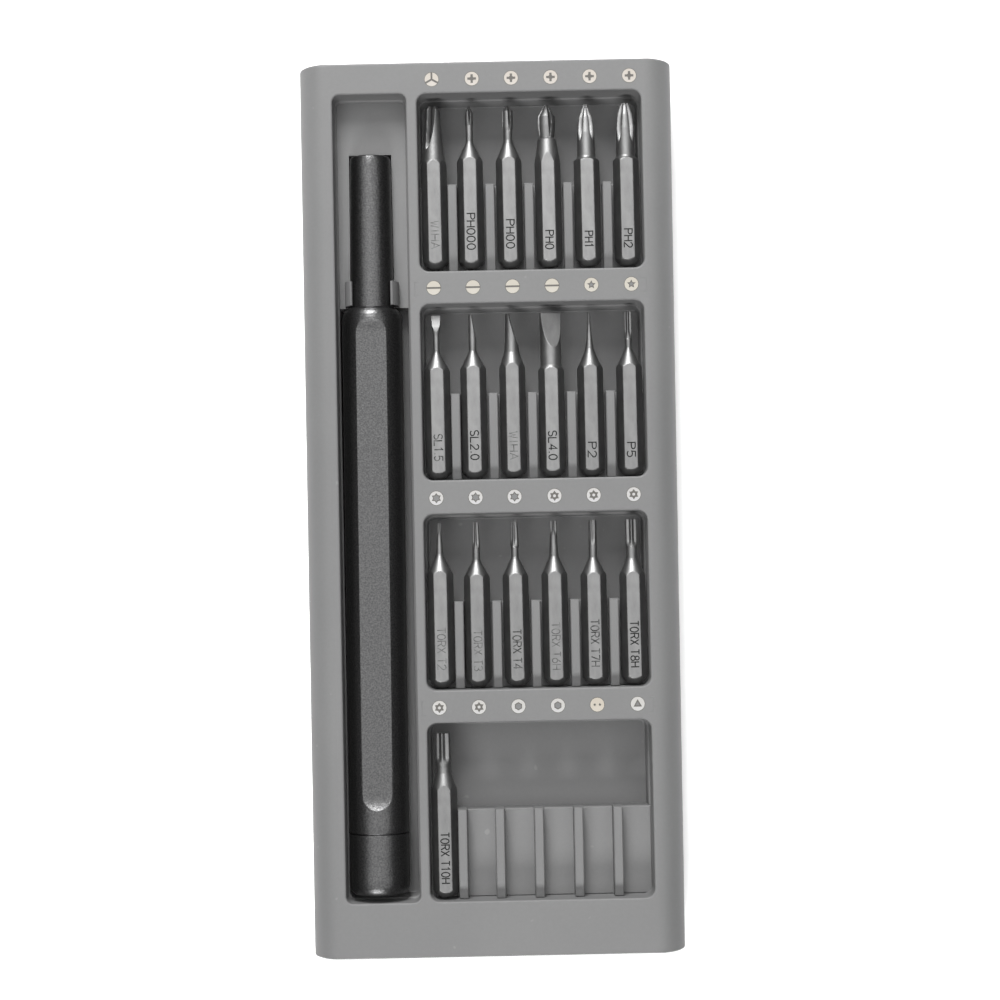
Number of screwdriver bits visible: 19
